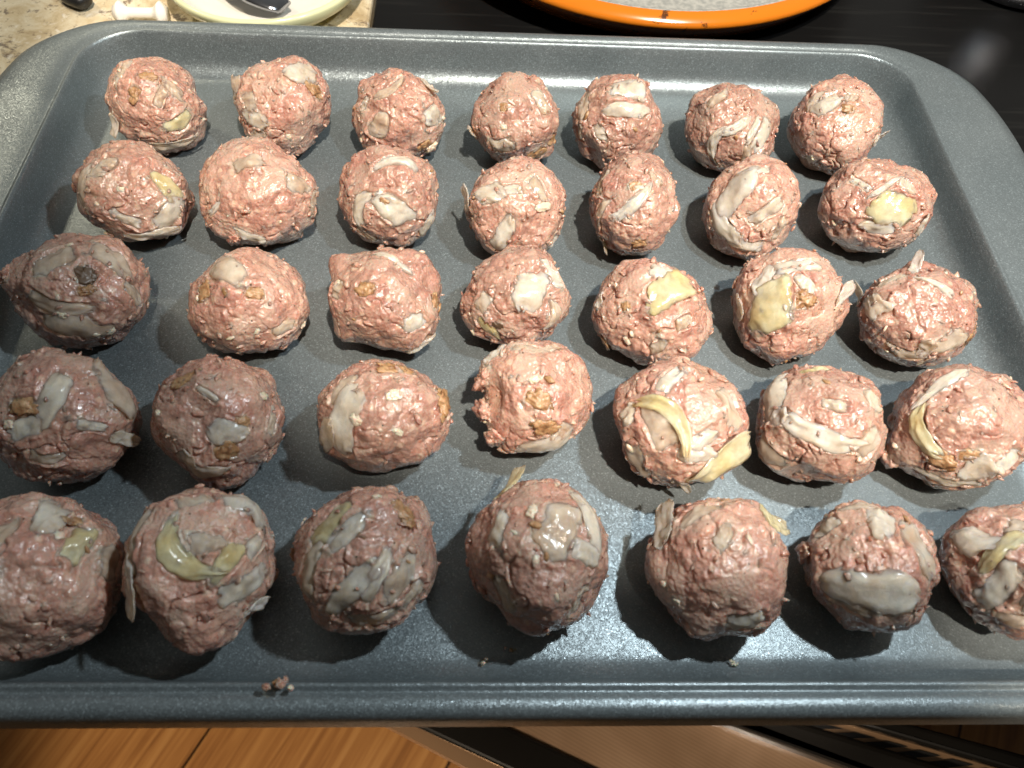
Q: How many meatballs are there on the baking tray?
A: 35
